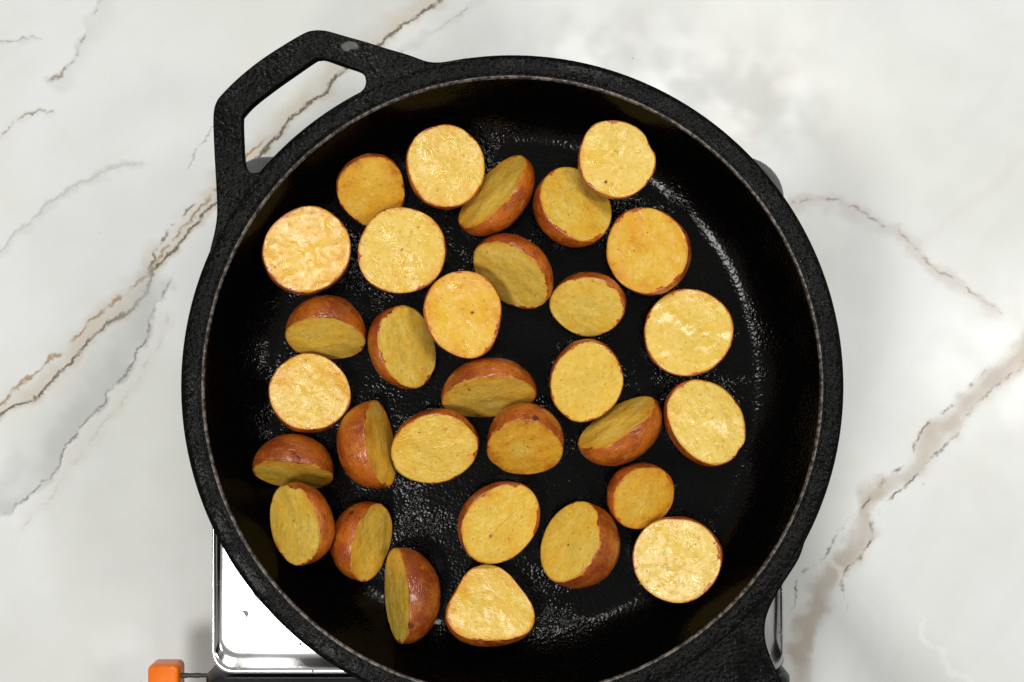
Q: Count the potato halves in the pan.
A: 31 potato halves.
